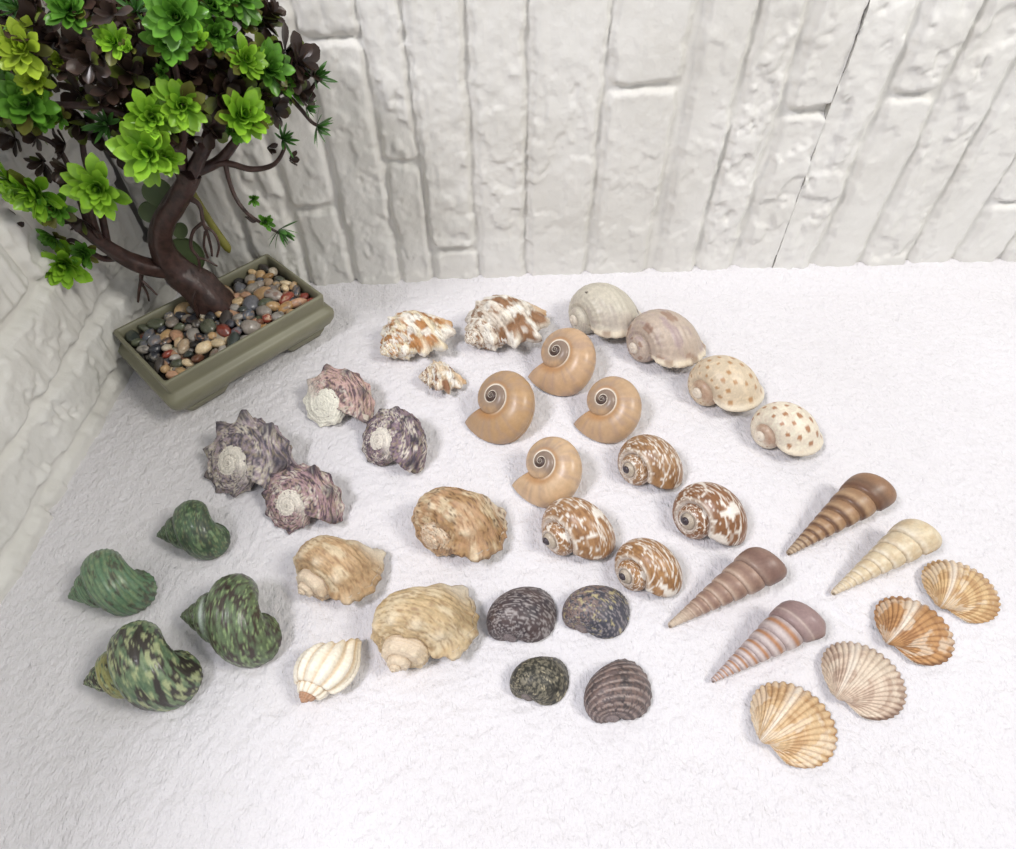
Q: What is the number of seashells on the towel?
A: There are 39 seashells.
